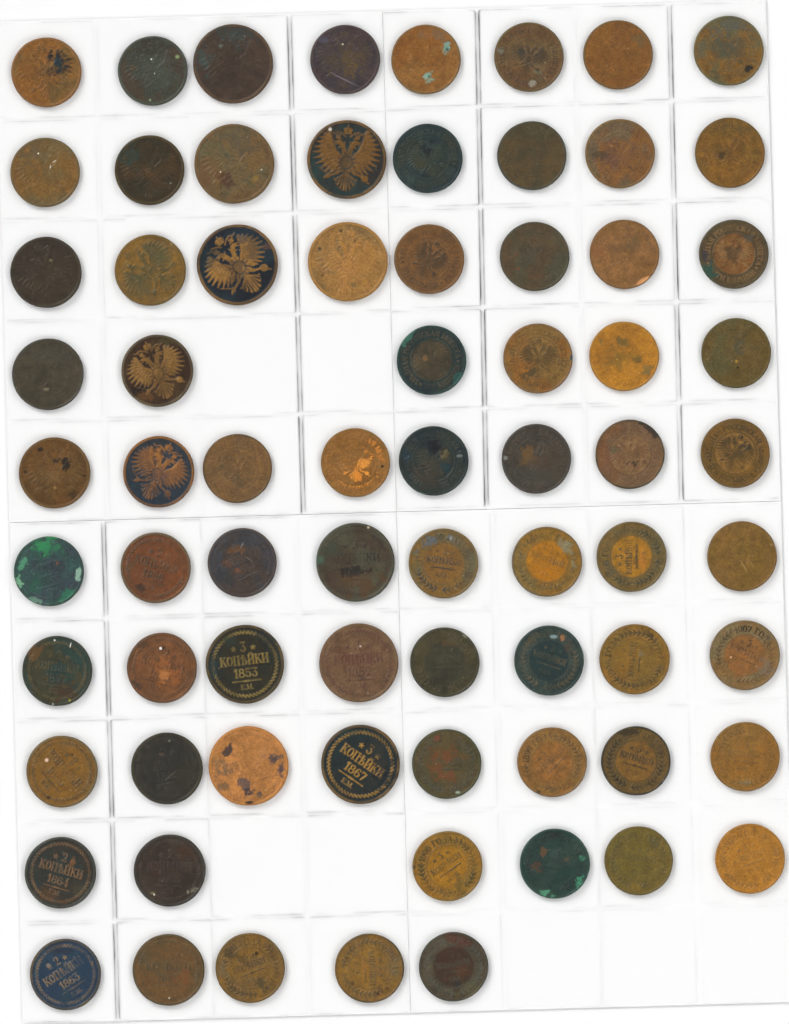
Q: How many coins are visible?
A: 73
